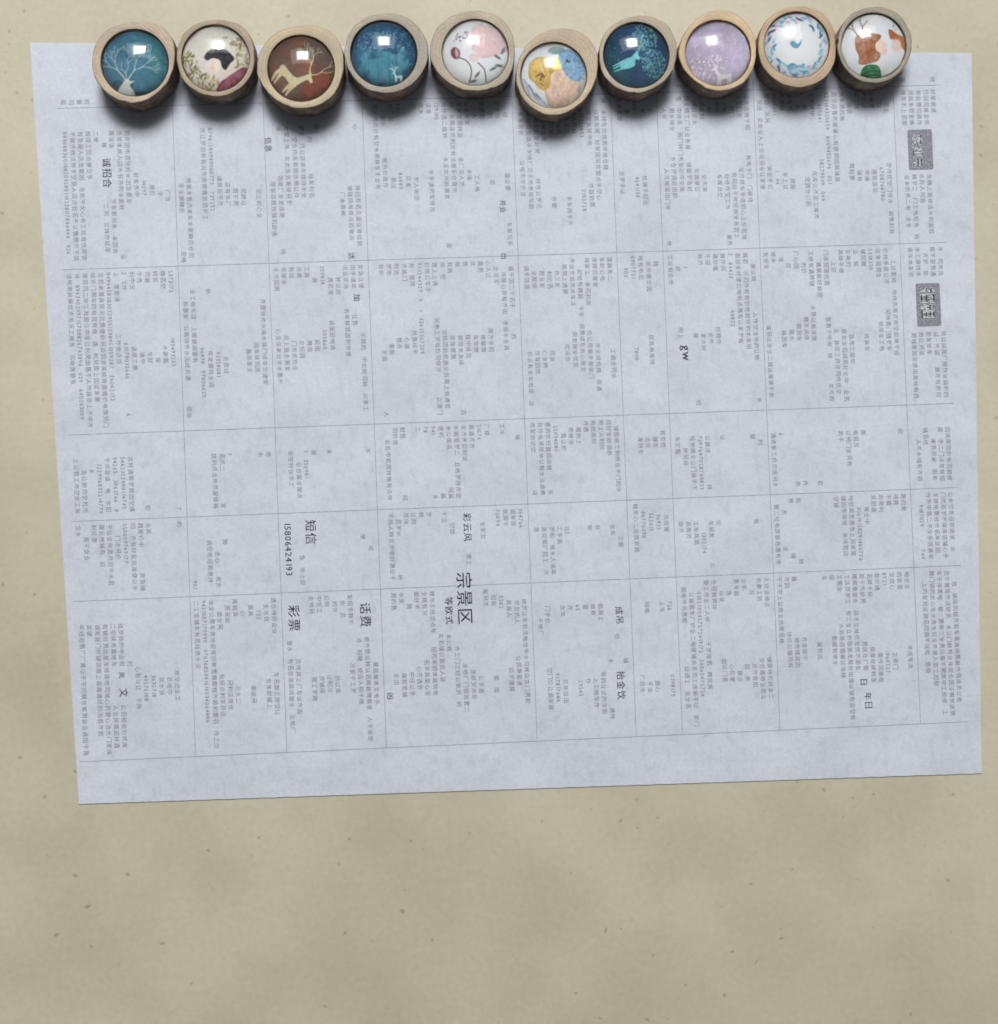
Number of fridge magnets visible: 10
